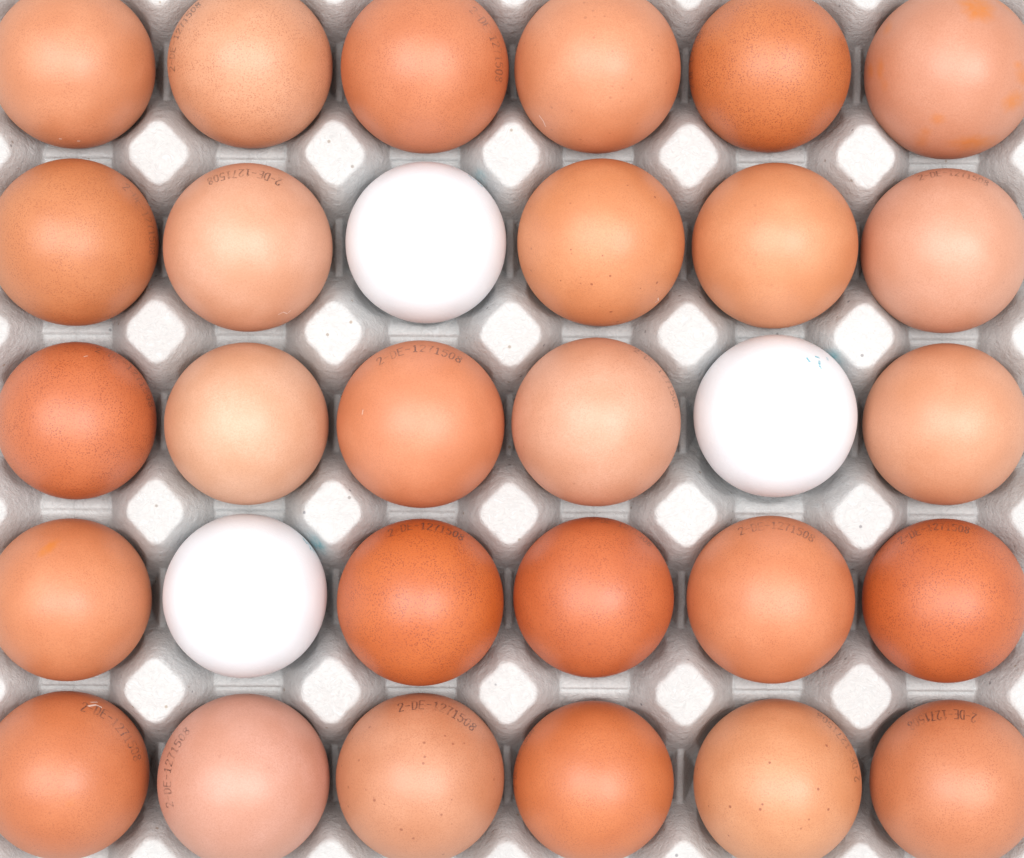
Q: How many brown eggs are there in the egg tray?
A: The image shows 27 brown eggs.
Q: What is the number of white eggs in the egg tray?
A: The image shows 3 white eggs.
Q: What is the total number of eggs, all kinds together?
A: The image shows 30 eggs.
